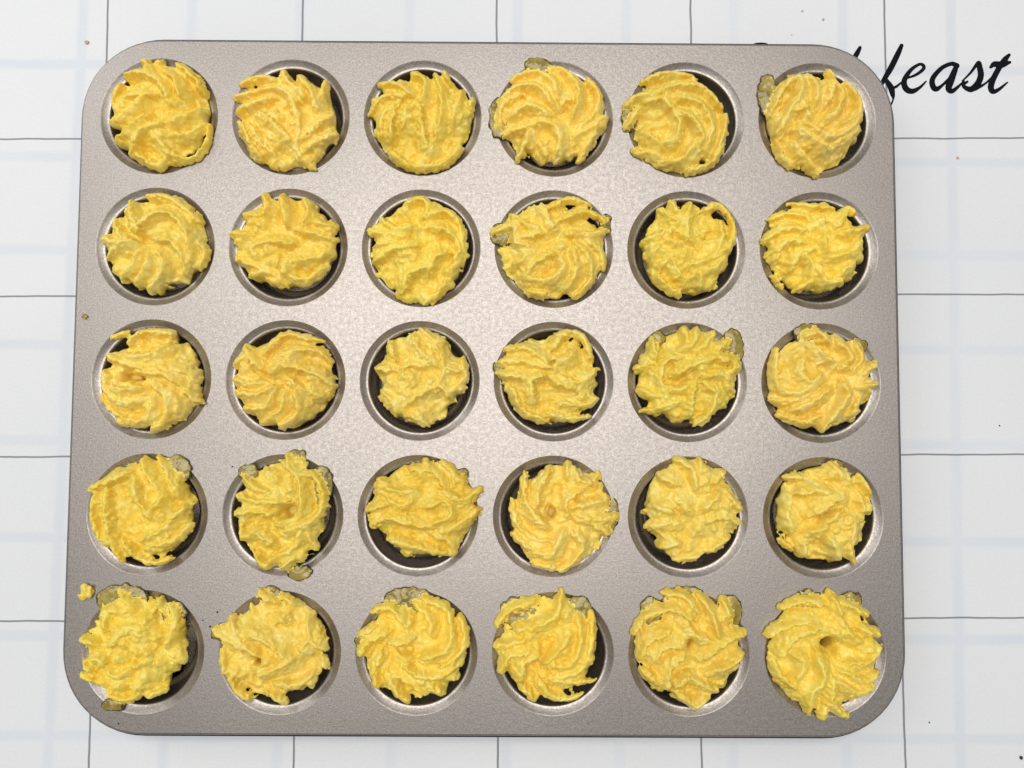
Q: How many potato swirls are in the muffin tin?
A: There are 30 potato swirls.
